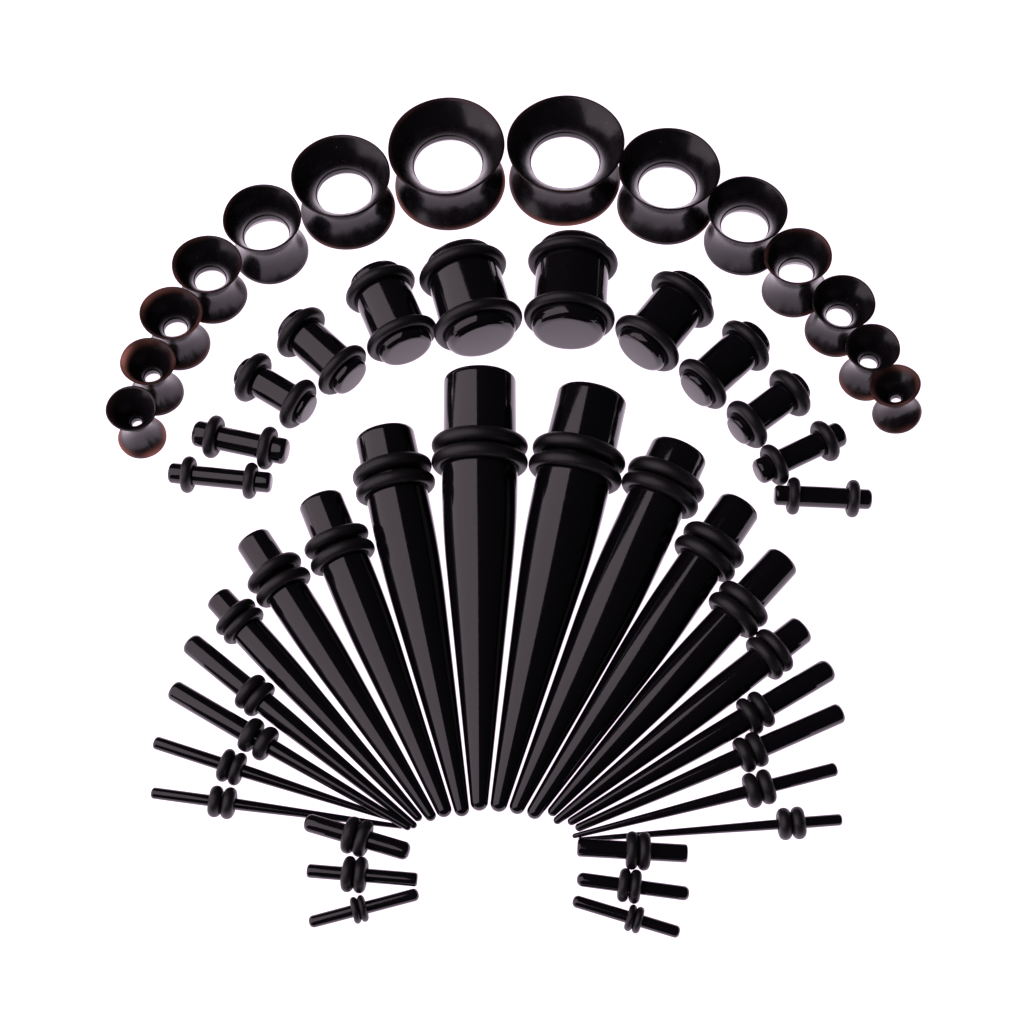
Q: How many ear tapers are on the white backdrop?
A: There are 18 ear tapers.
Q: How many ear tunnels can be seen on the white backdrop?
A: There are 14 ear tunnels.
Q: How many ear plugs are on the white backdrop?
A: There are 12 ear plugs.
